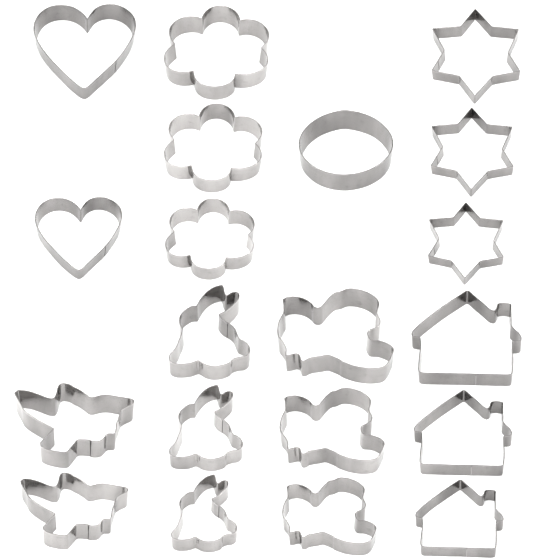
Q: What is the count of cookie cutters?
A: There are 20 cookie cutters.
